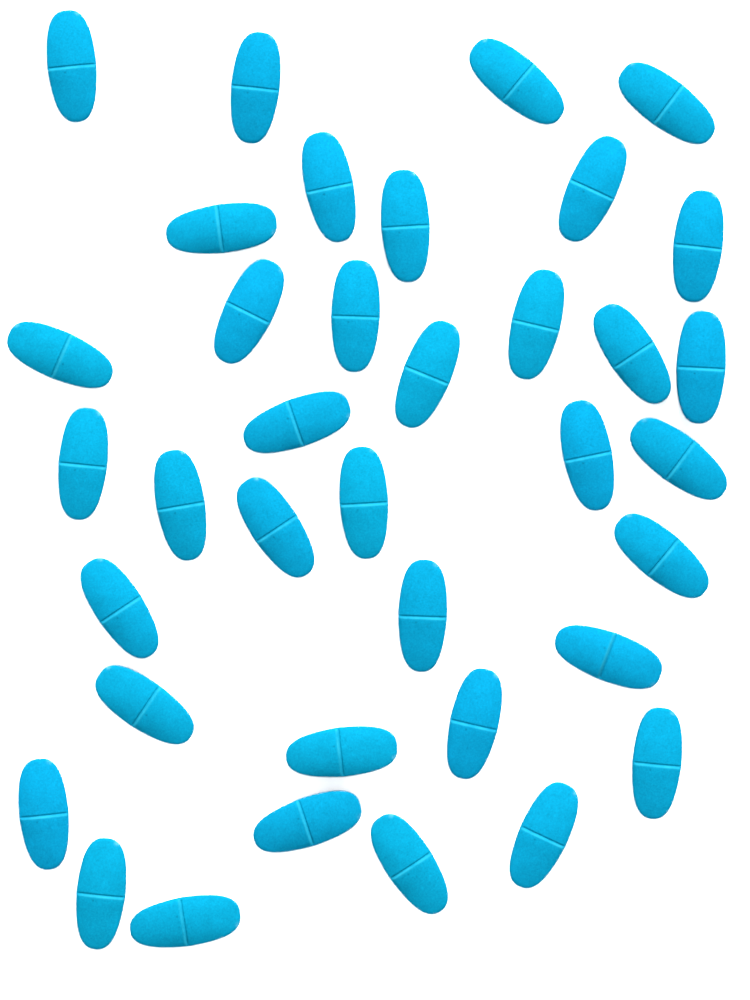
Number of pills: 37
